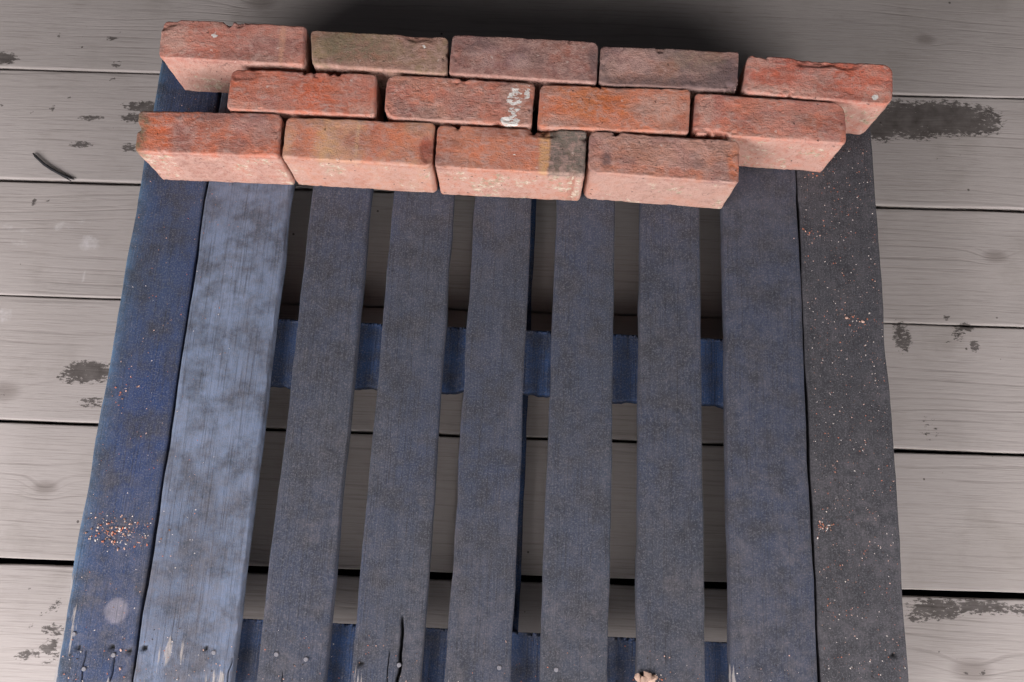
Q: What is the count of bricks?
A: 13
